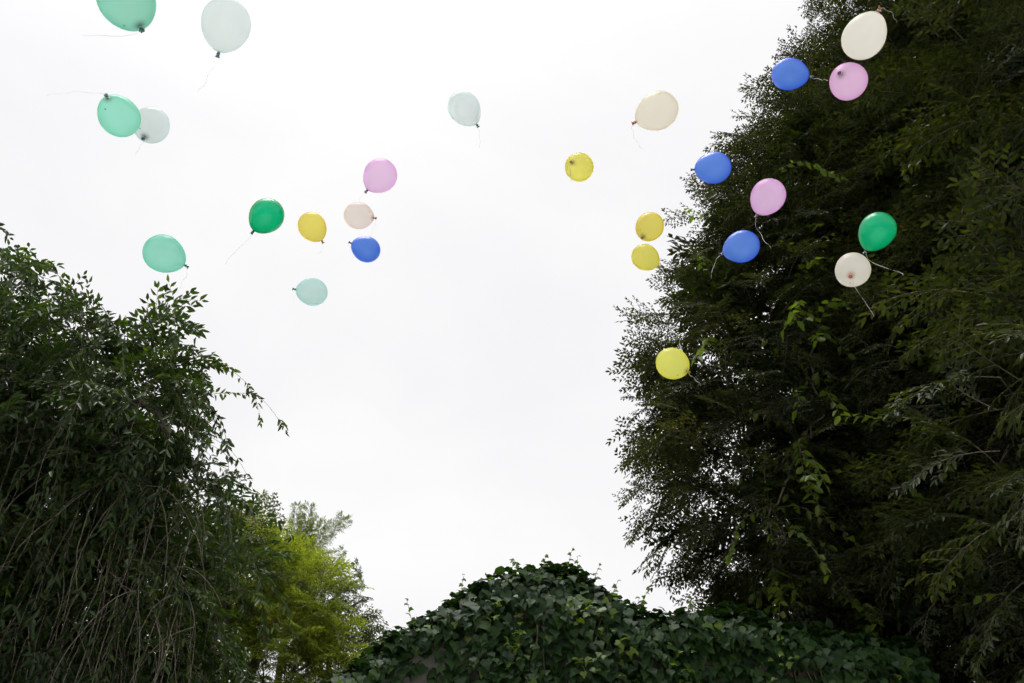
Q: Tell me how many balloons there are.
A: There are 25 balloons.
